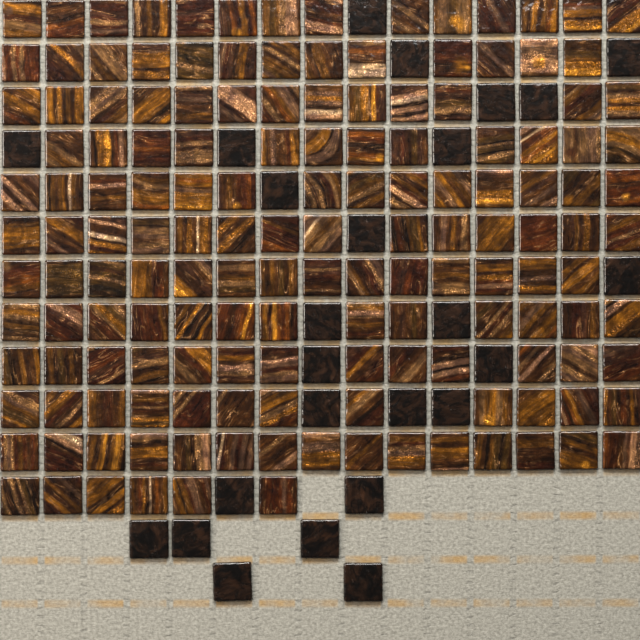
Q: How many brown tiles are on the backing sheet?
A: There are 153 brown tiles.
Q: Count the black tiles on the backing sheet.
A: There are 25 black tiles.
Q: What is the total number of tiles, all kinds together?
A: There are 178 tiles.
